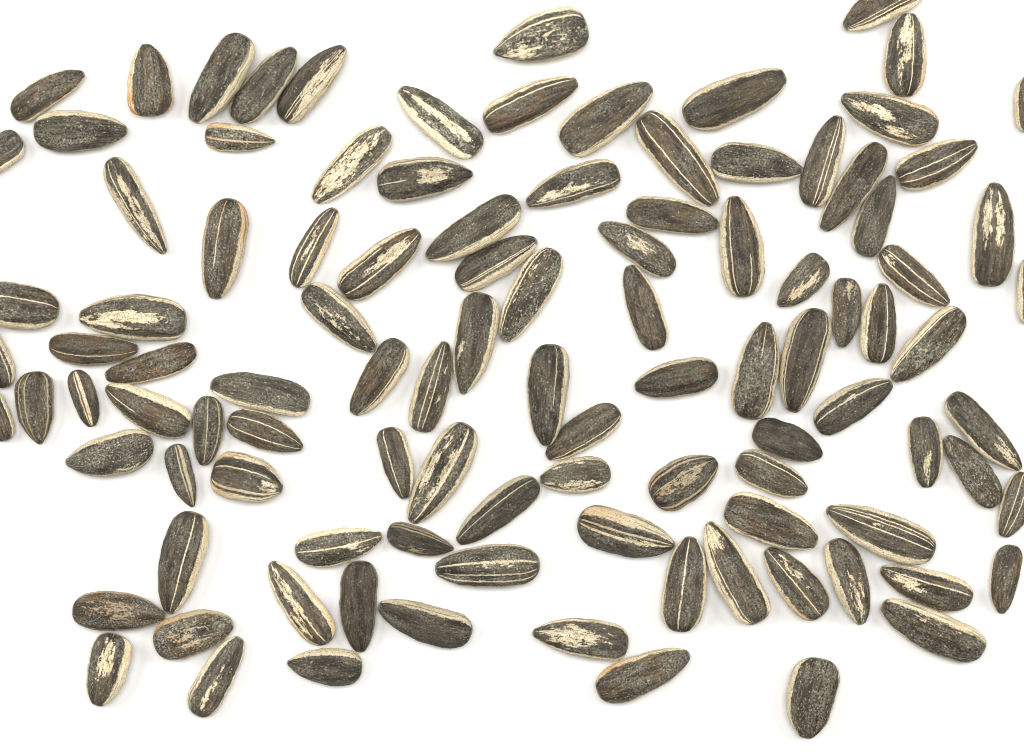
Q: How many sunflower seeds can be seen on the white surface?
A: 105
